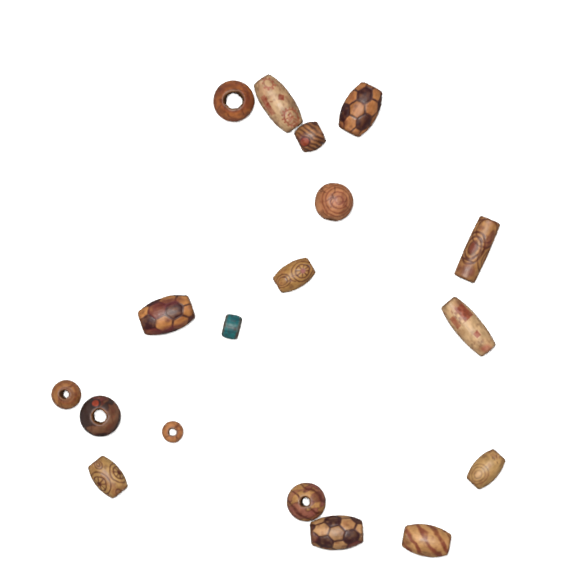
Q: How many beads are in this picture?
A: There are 18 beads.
